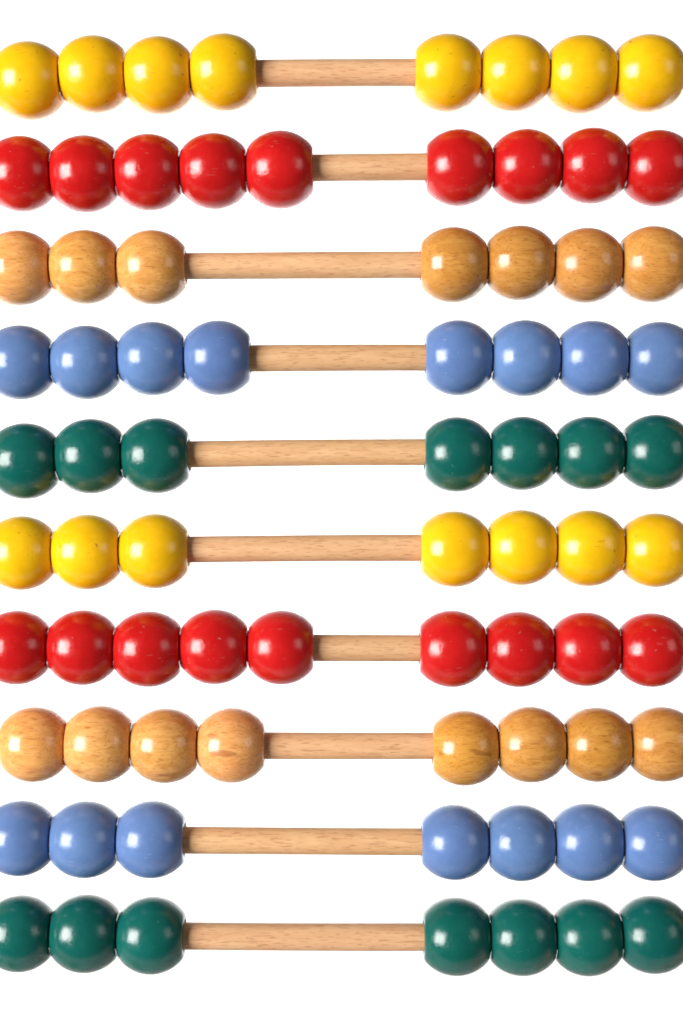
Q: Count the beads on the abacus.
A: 77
